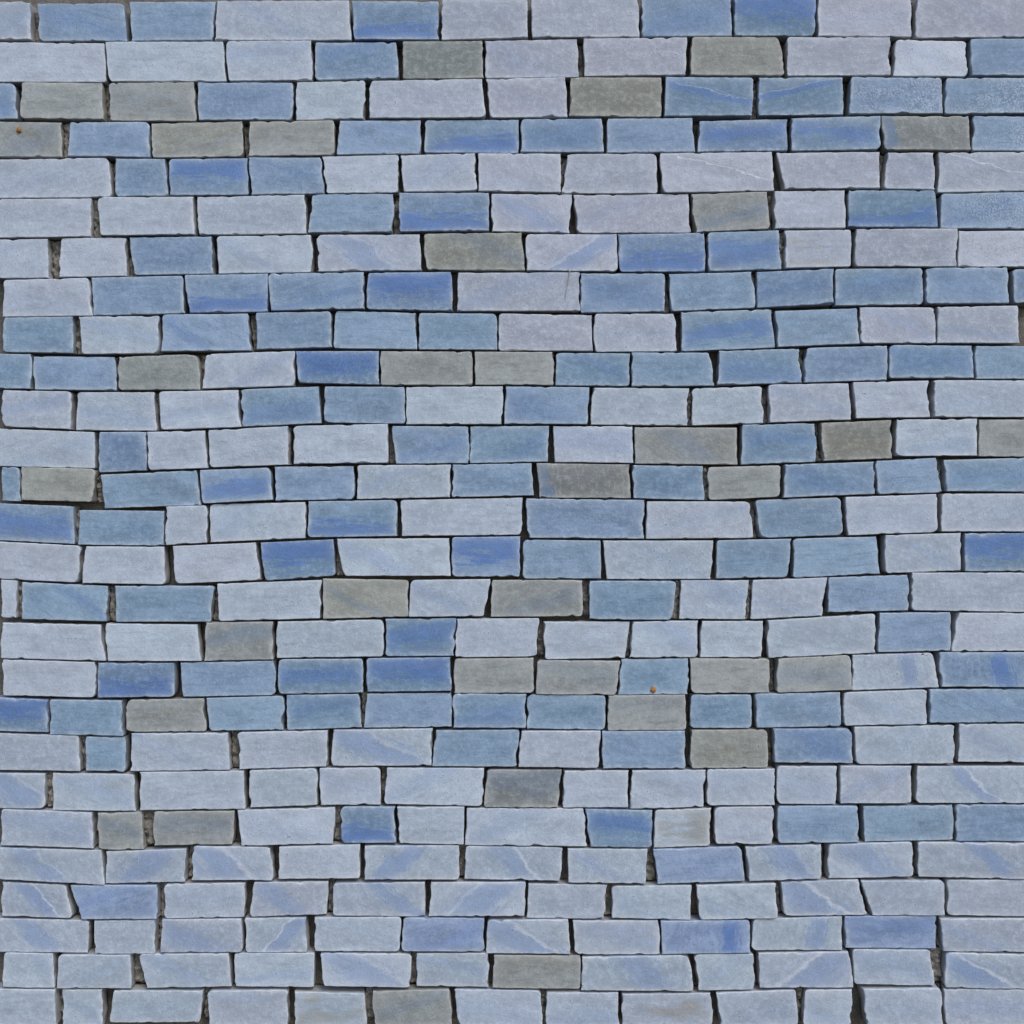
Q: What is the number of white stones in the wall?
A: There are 171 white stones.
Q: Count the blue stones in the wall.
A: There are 120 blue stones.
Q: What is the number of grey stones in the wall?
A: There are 35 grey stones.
